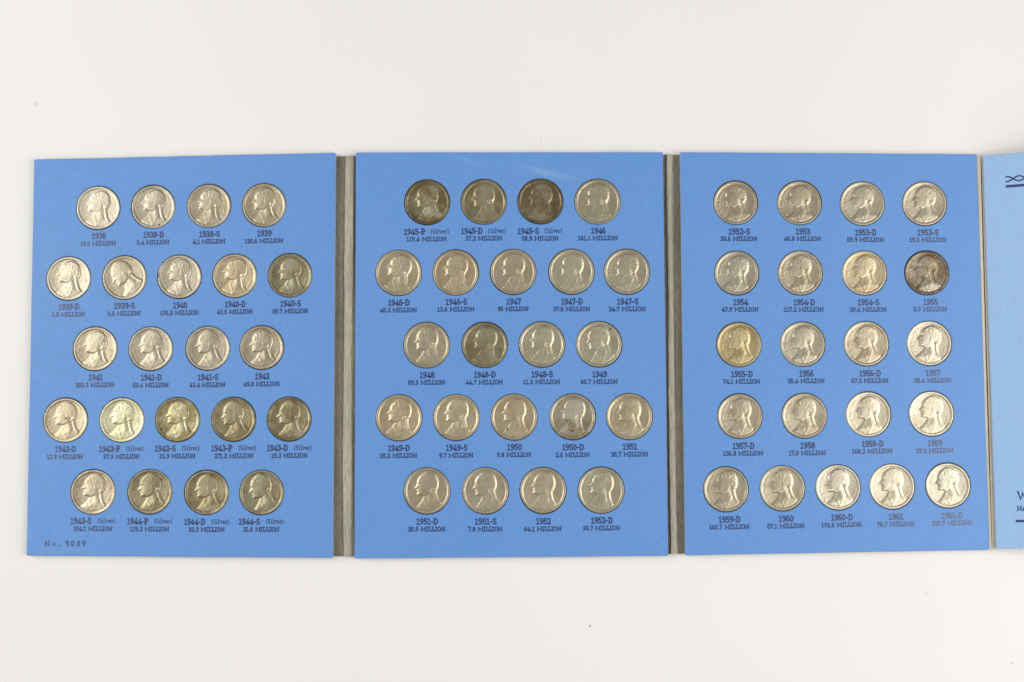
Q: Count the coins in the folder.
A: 65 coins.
